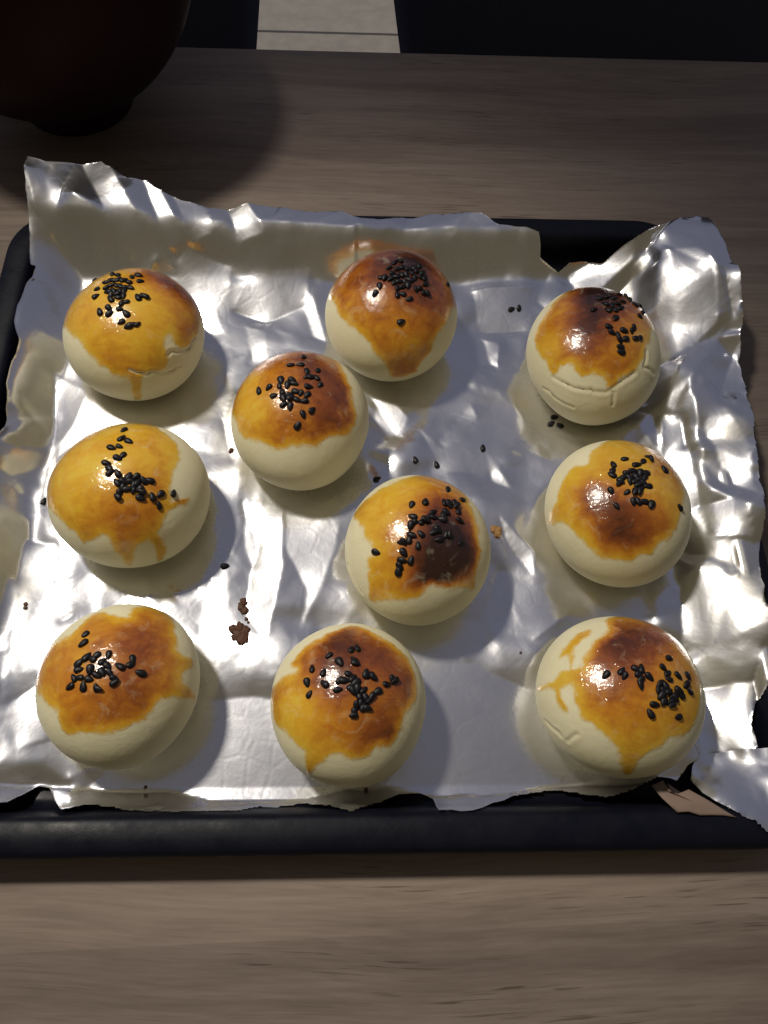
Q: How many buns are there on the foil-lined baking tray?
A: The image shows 10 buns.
